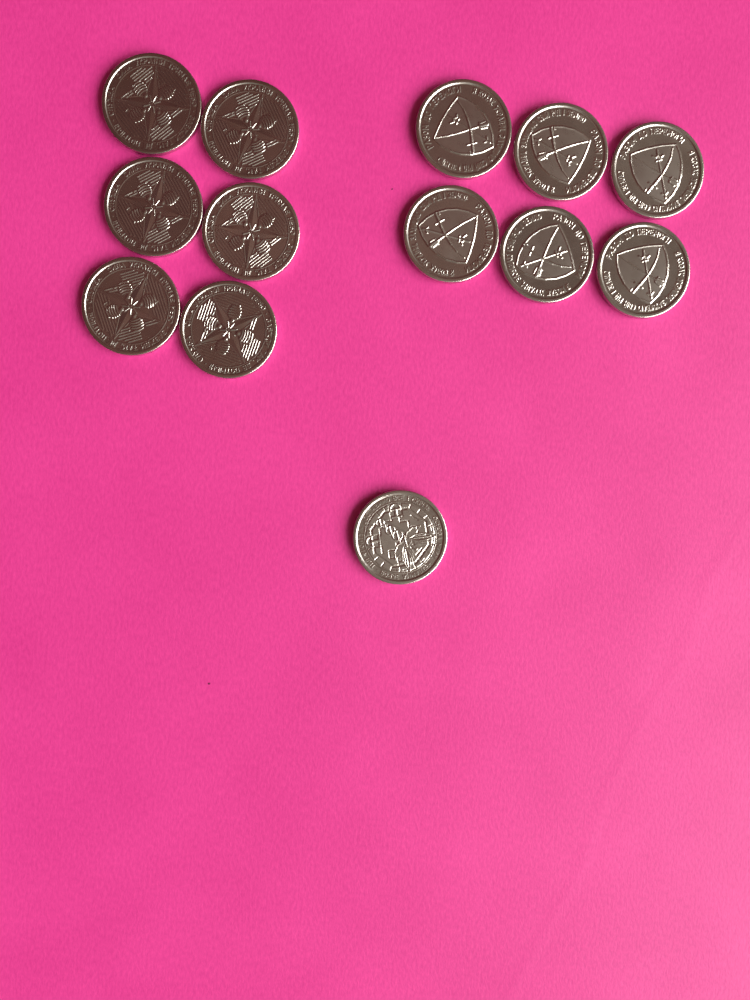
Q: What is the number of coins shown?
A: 13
